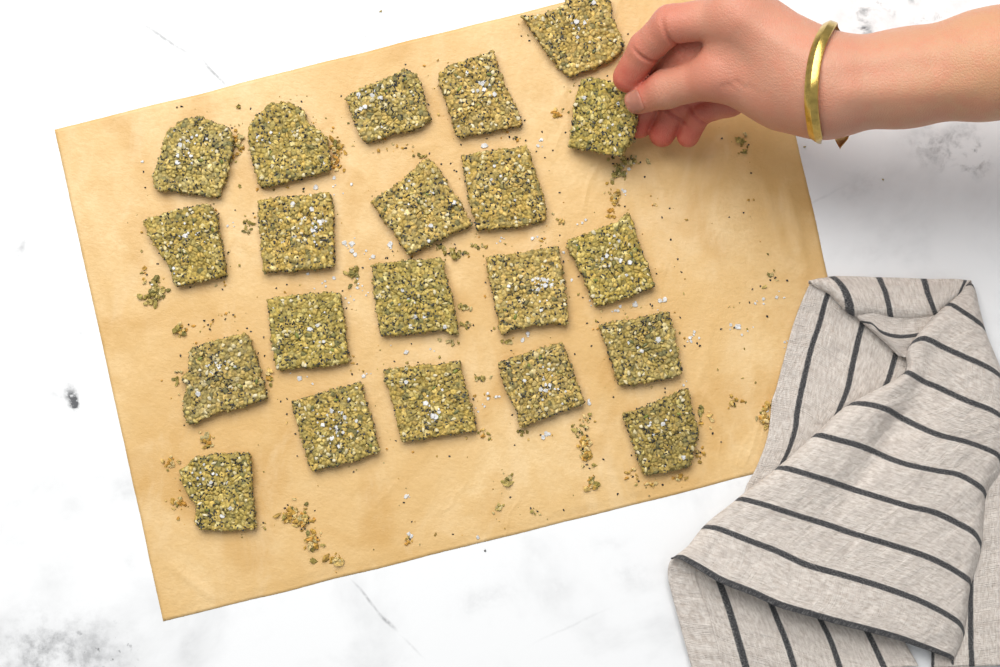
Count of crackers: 21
